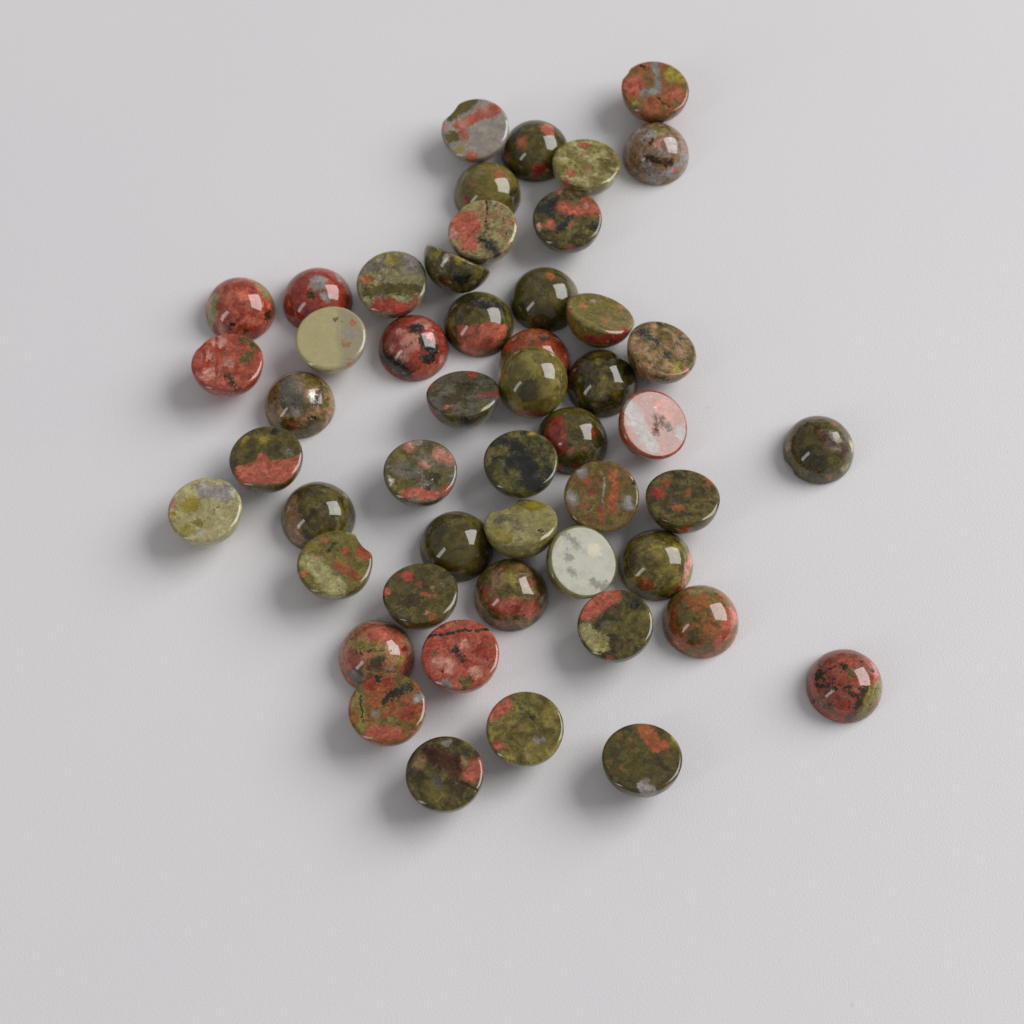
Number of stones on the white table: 50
